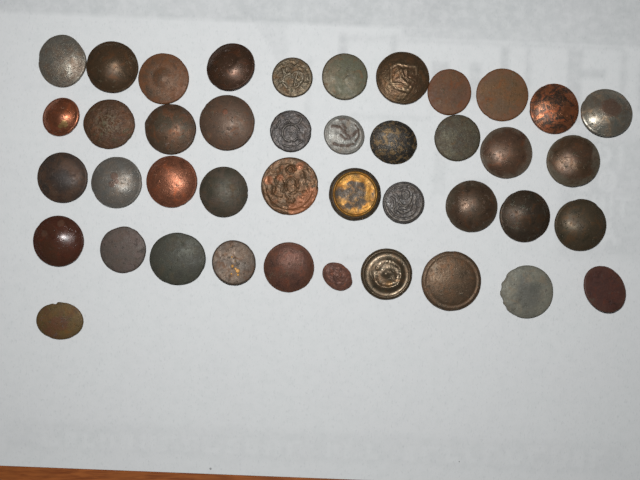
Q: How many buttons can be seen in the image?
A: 42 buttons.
